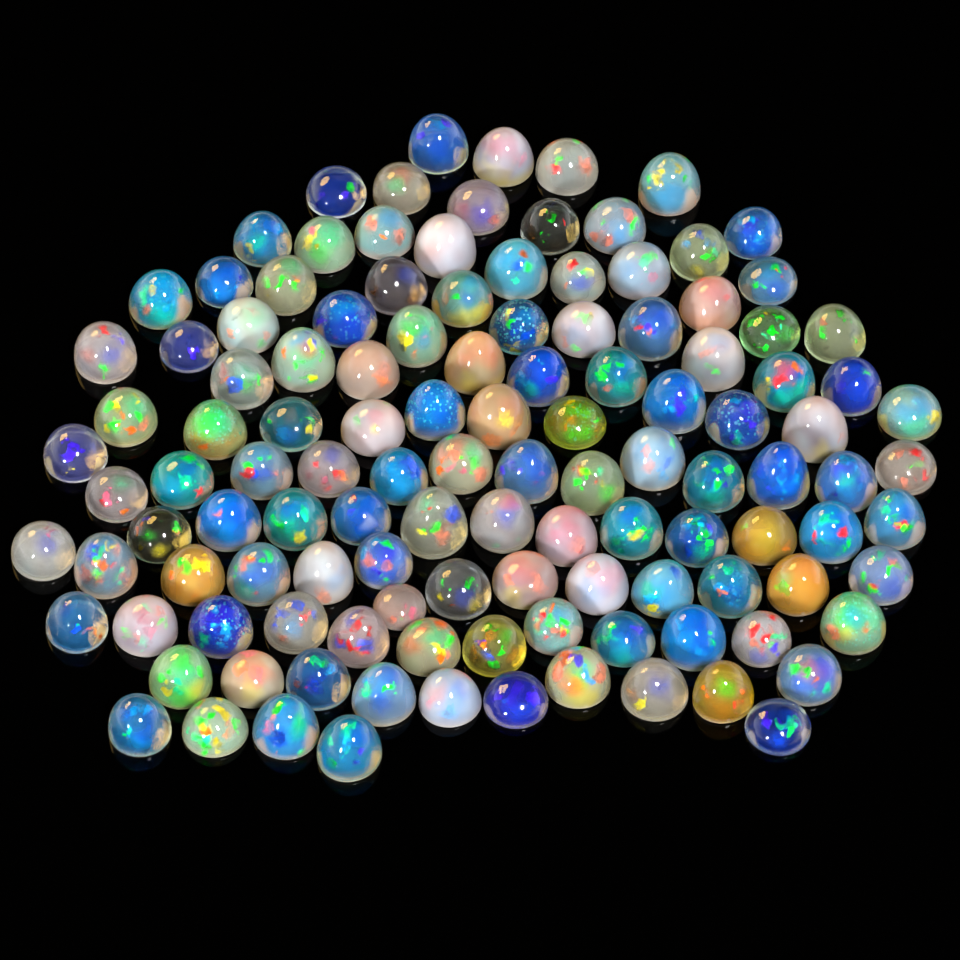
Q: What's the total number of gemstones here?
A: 122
